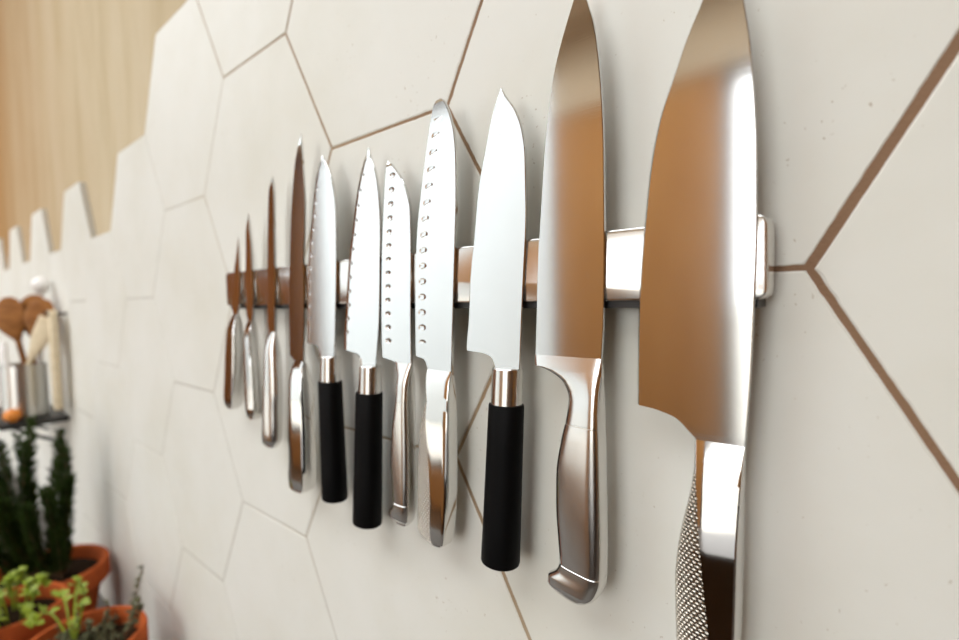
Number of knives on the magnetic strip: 11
